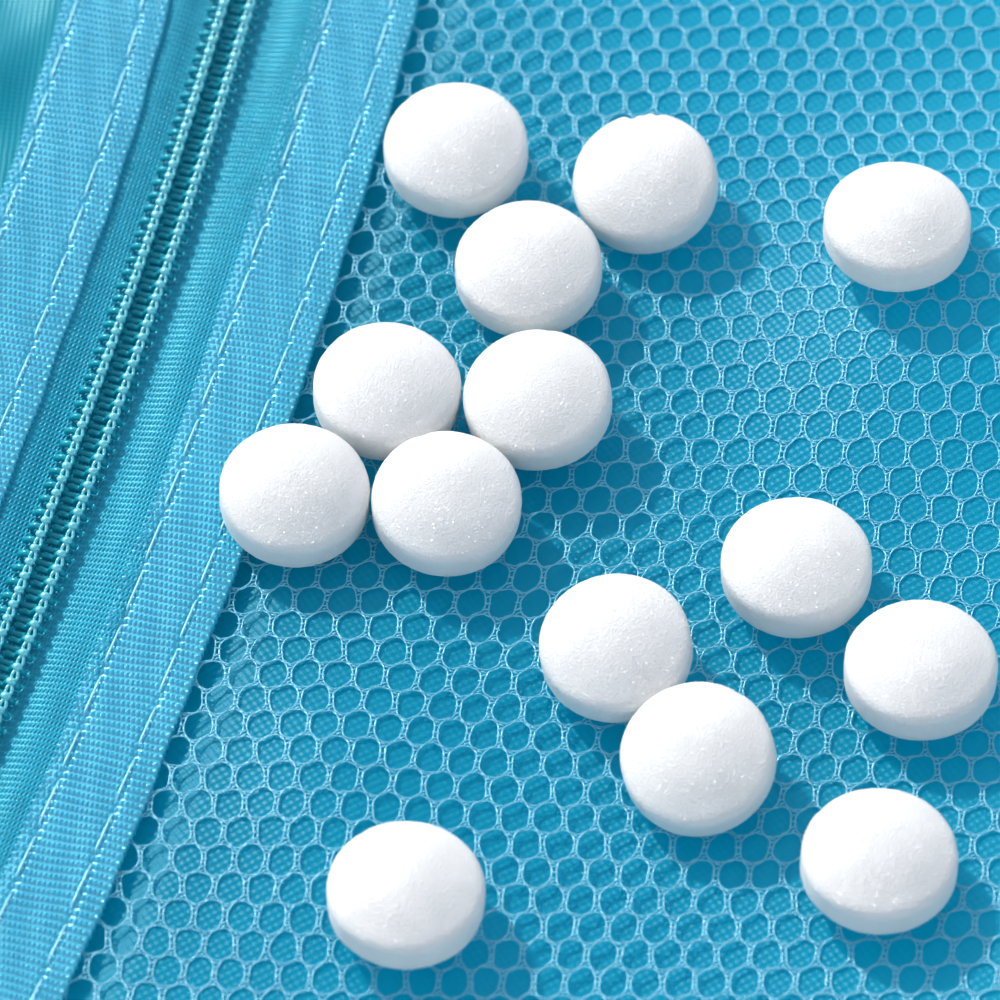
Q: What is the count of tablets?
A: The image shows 14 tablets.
